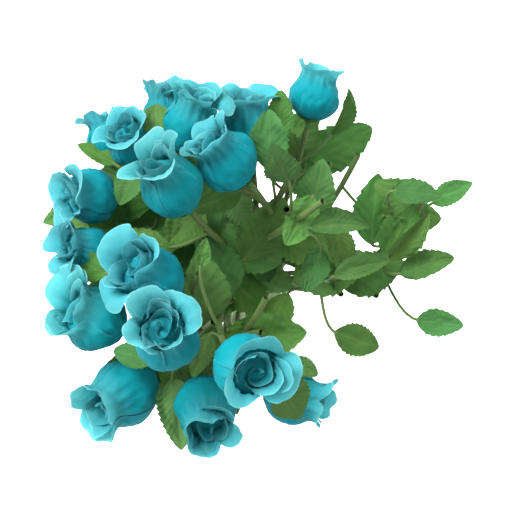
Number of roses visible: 17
